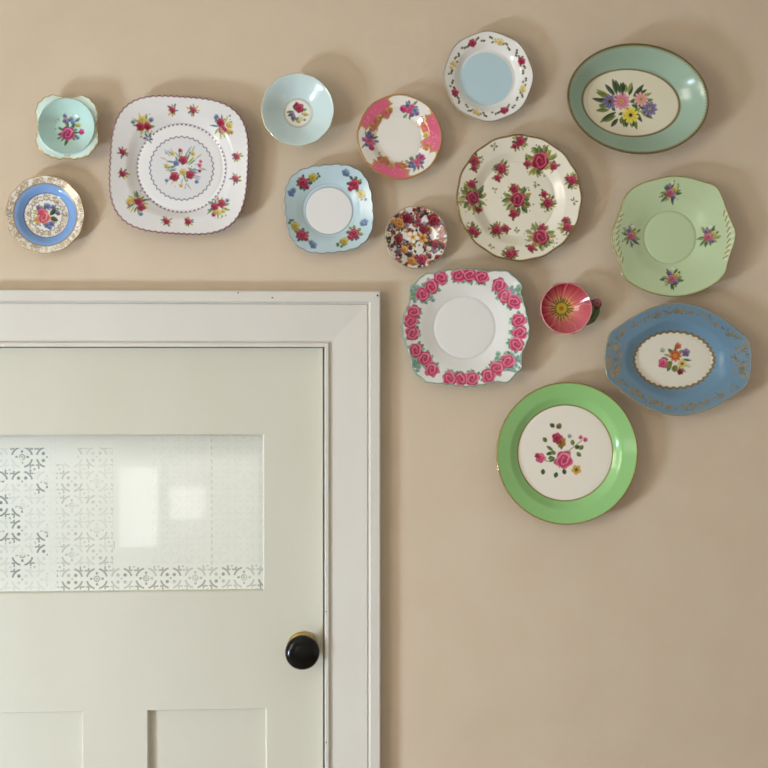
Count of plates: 15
